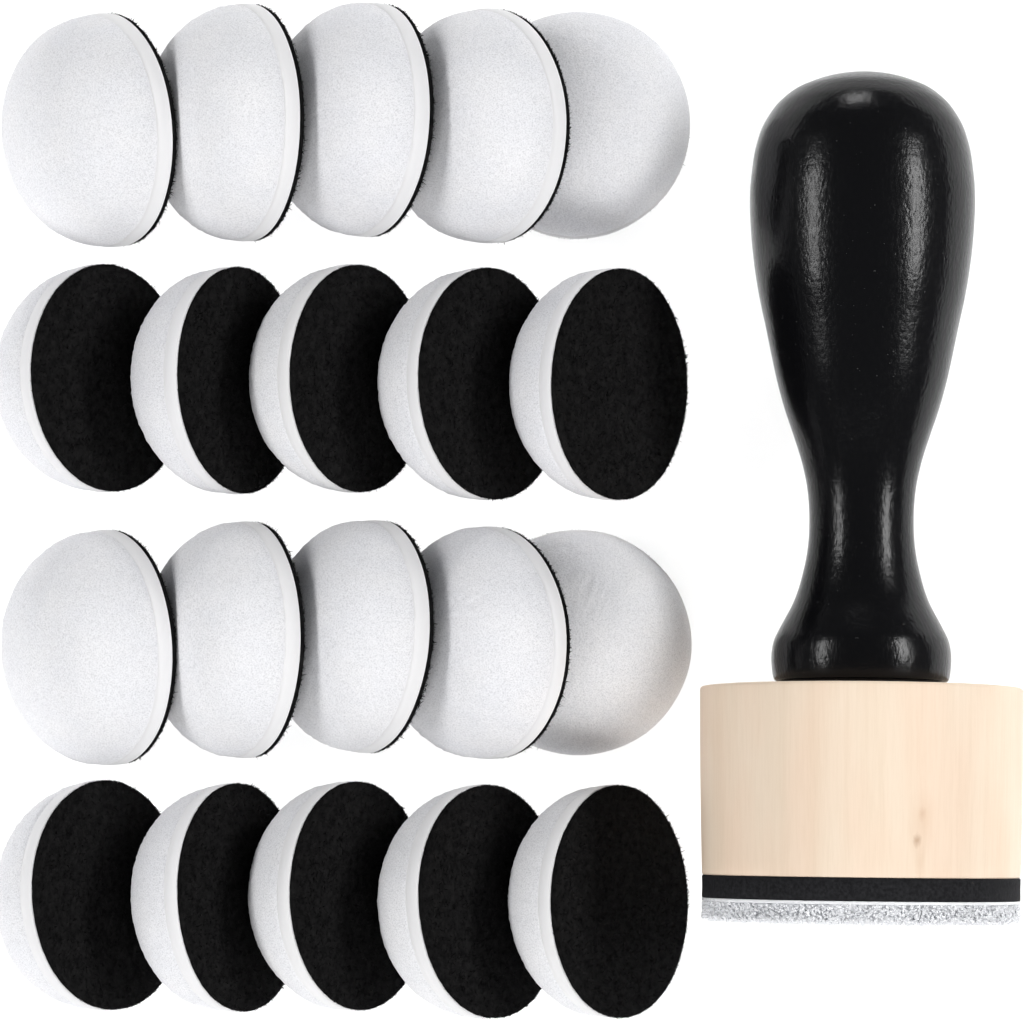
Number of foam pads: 20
